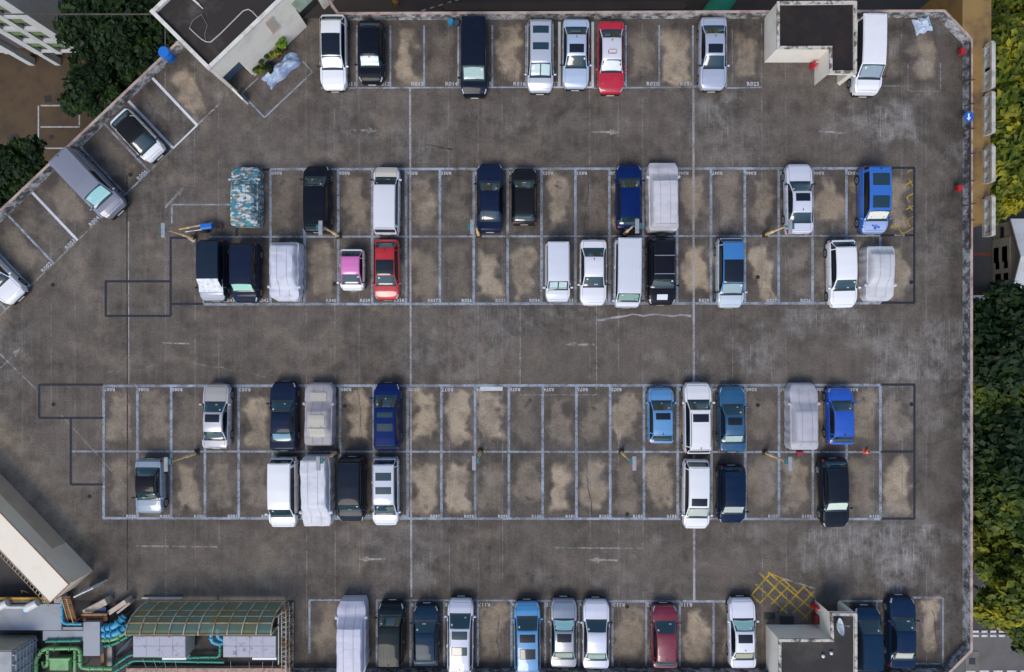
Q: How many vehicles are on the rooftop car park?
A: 60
